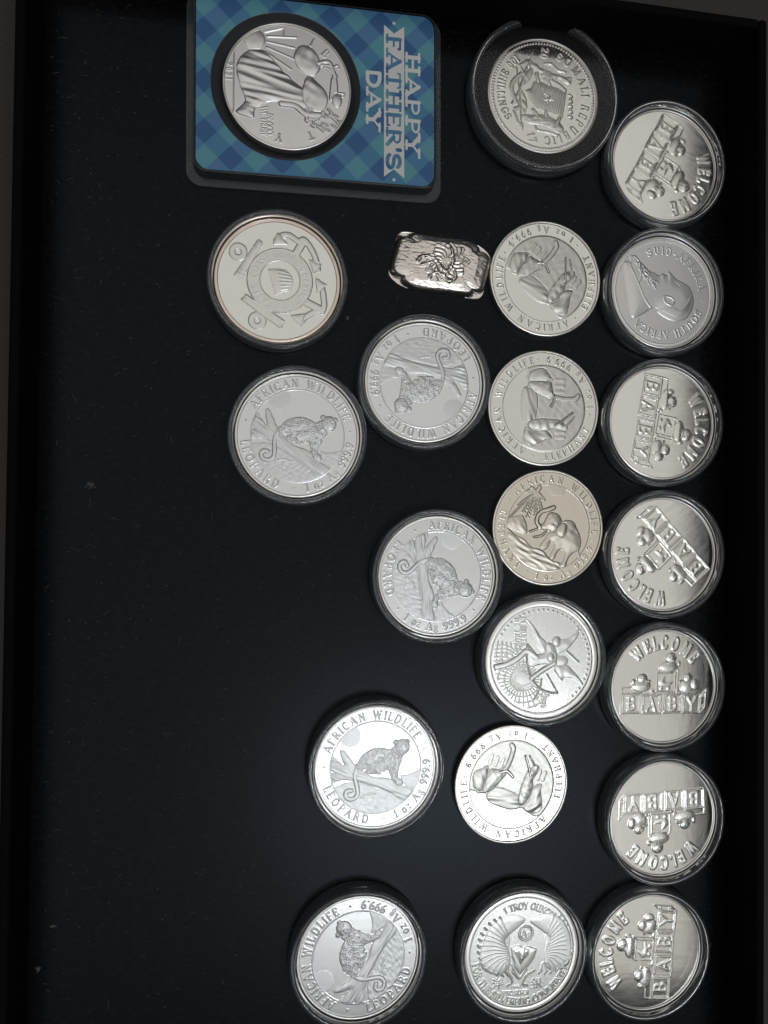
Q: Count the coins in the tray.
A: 21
